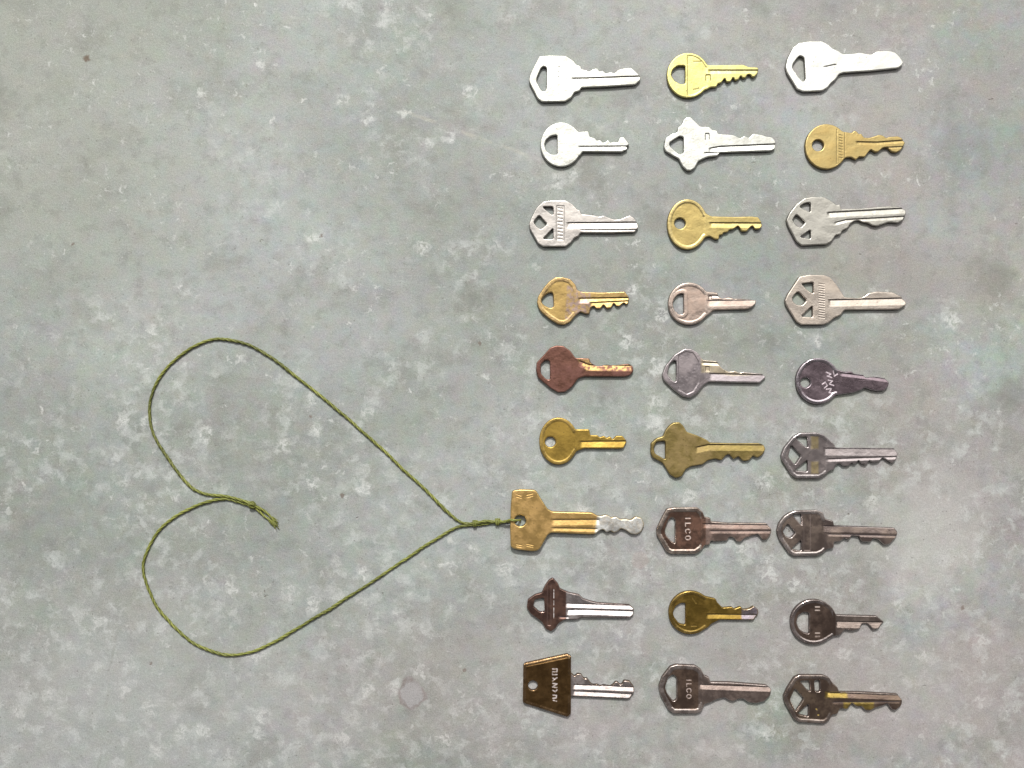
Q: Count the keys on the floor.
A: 27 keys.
